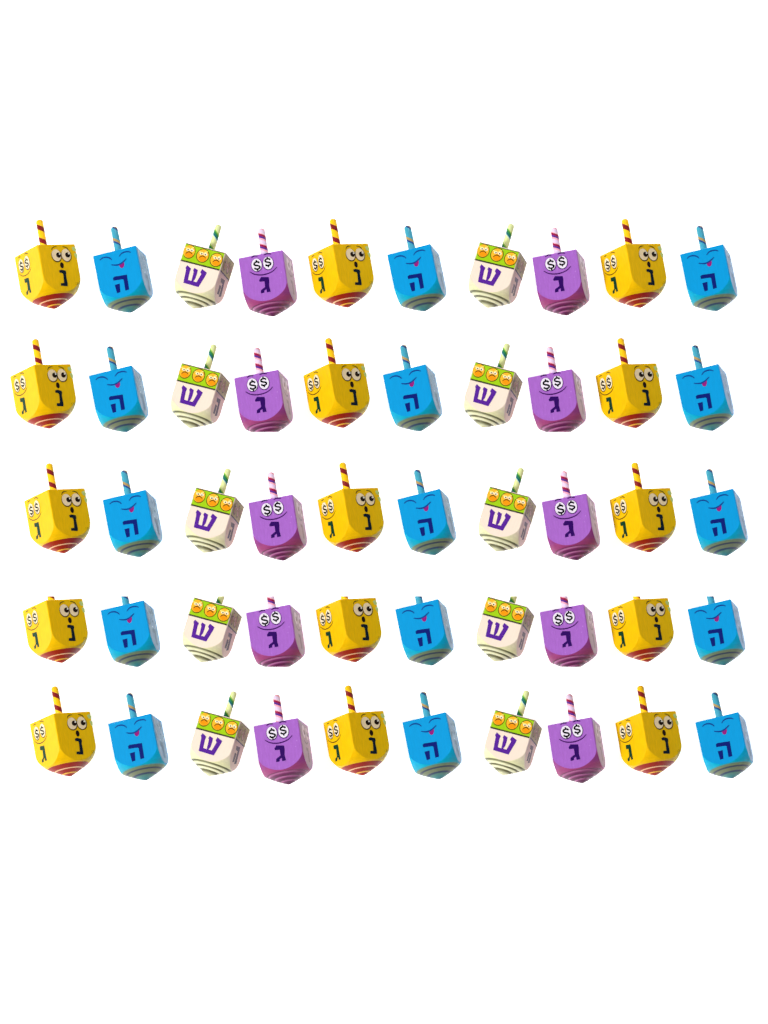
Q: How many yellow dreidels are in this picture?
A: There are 15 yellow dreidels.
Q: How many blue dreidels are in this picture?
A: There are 15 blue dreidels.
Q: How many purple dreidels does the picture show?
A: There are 10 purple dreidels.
